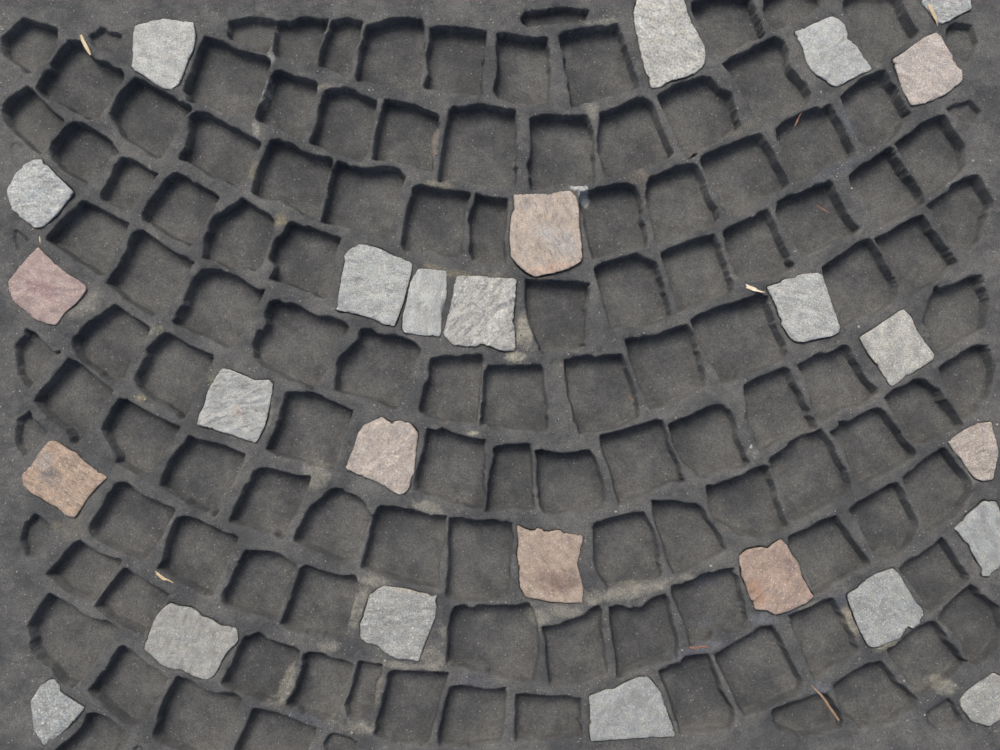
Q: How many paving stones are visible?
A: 26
